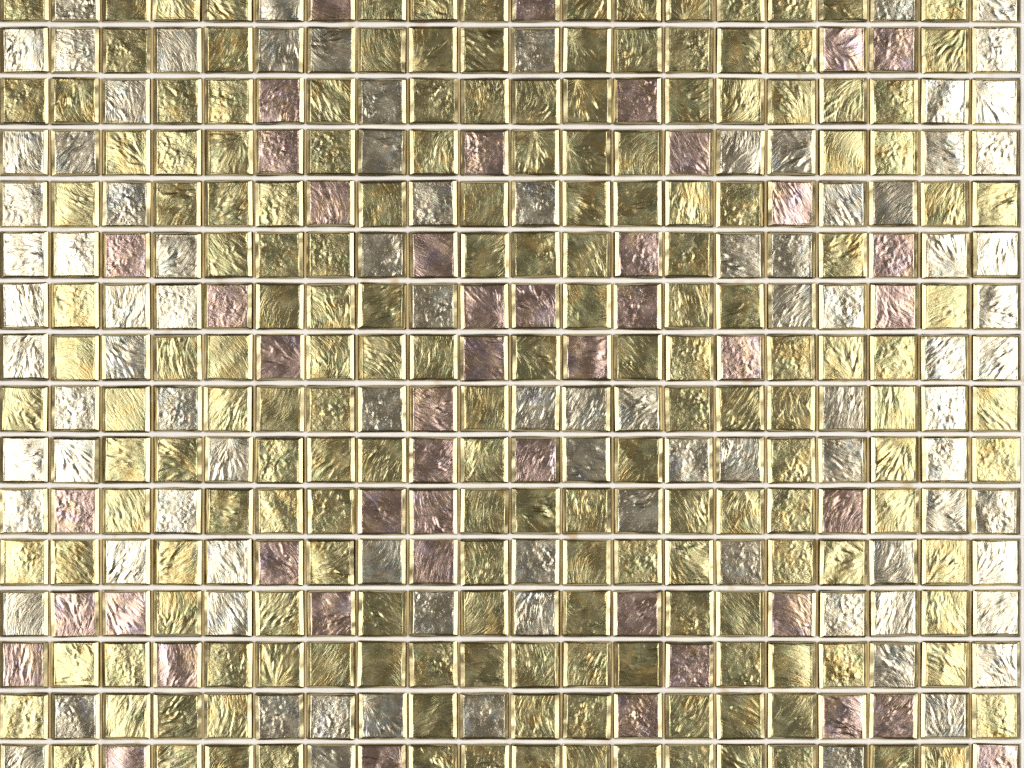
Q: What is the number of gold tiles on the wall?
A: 180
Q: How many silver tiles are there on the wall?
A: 93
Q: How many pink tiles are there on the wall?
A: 47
